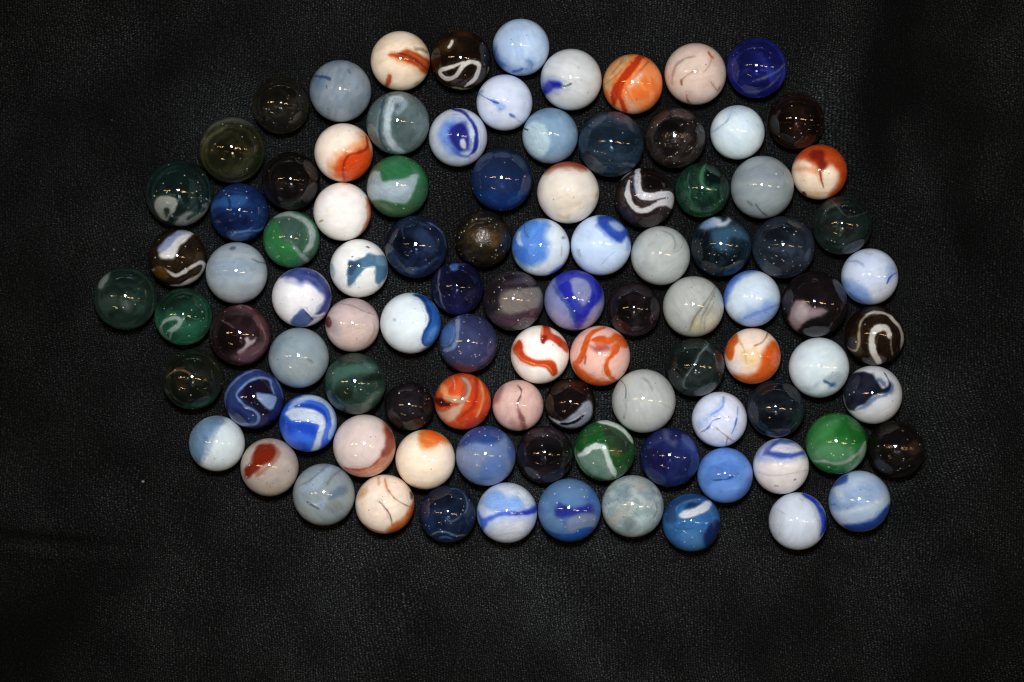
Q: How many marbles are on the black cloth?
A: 97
